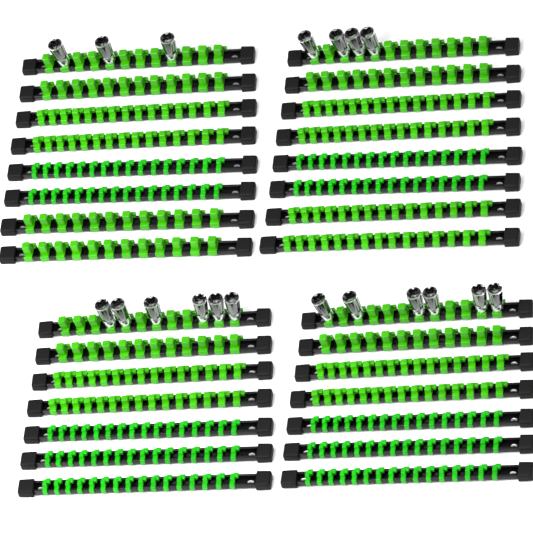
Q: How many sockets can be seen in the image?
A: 19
